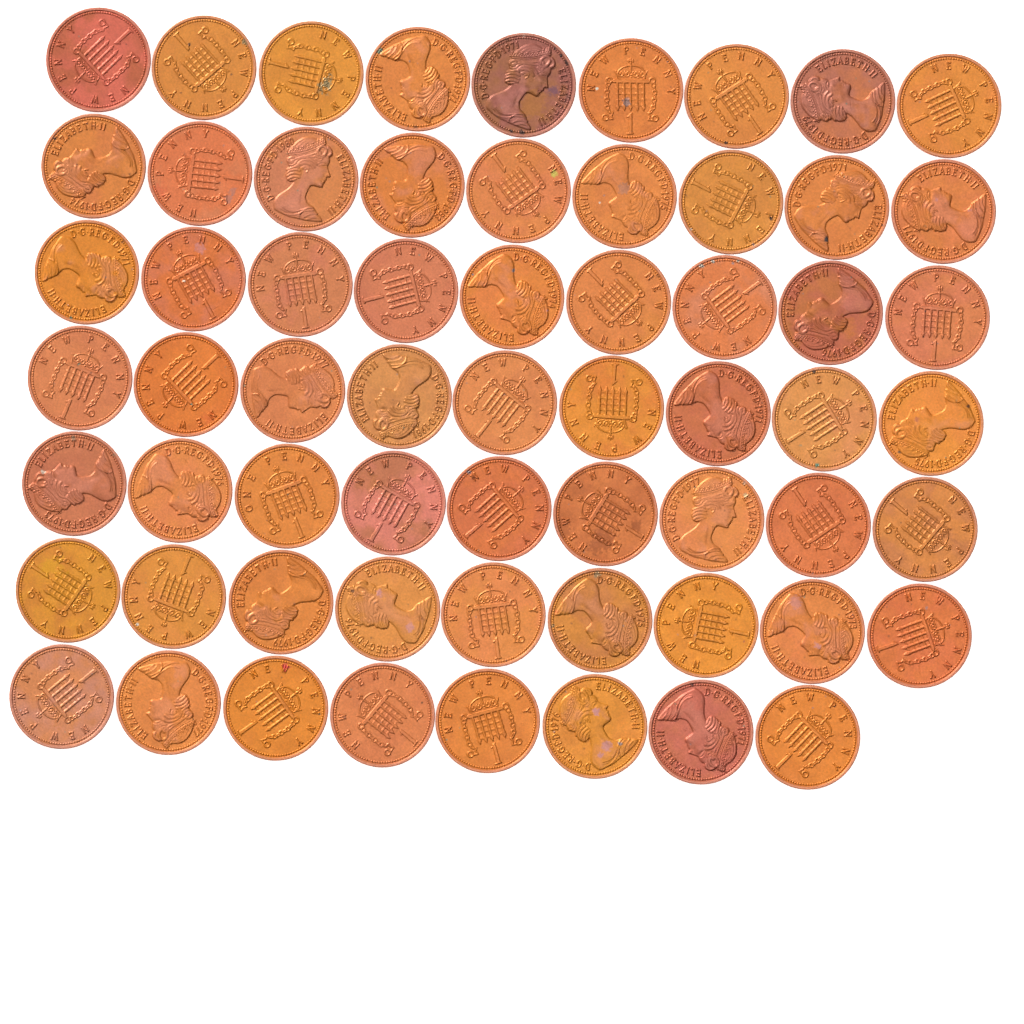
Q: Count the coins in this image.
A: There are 62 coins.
